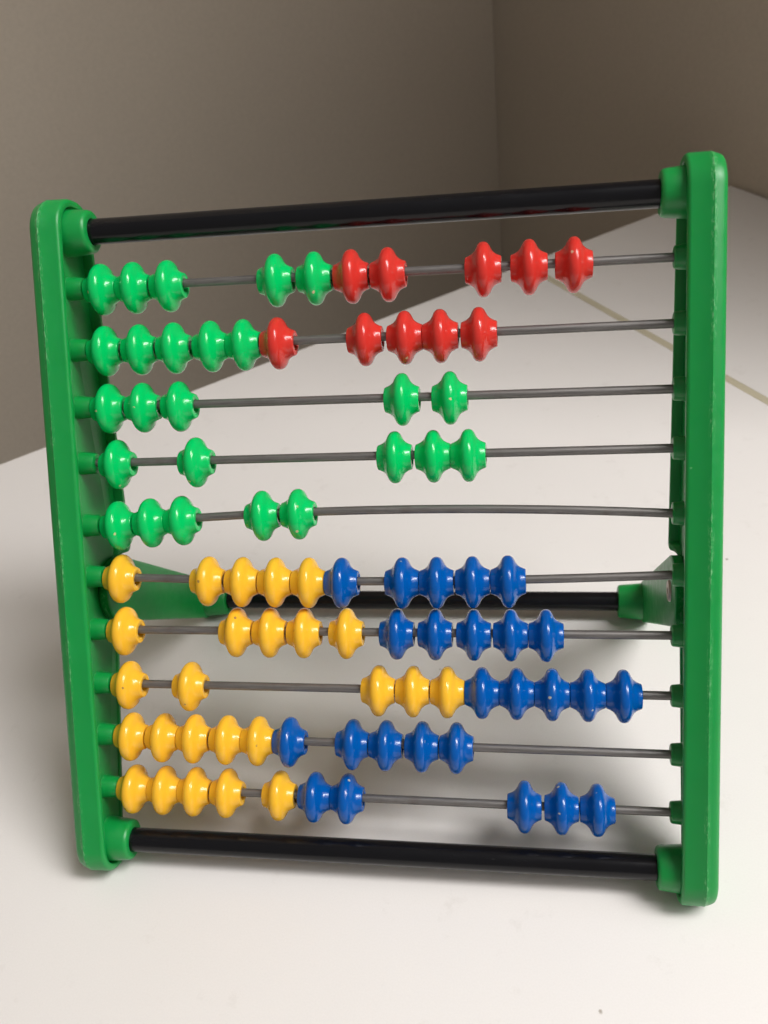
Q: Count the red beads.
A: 10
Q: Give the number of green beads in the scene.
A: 25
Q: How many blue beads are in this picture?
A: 25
